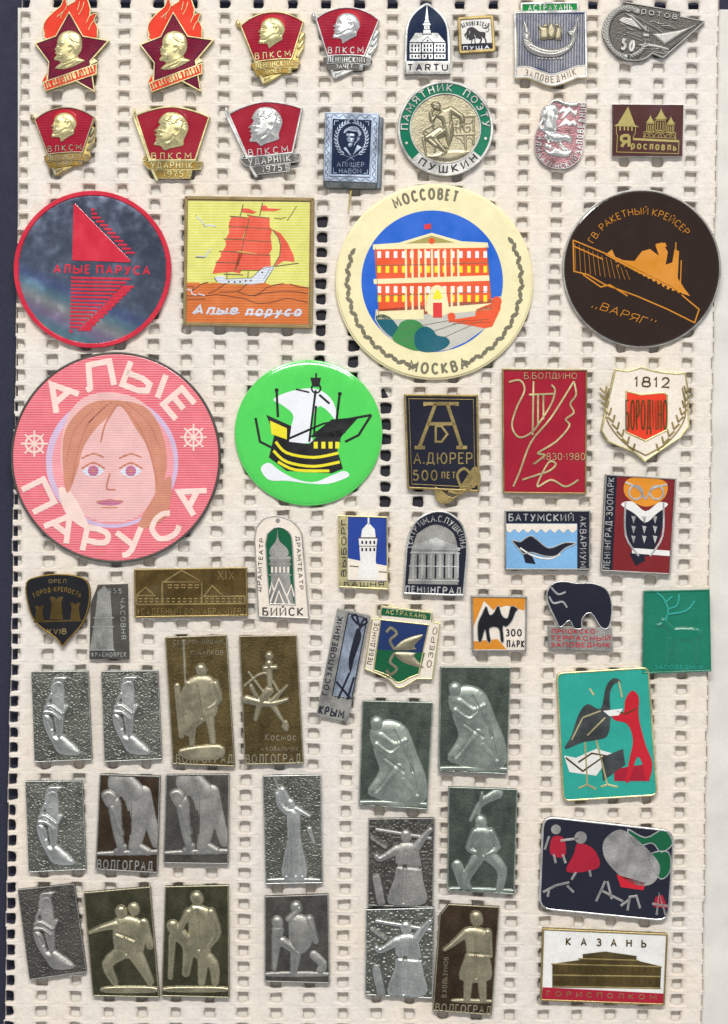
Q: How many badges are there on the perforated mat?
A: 58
